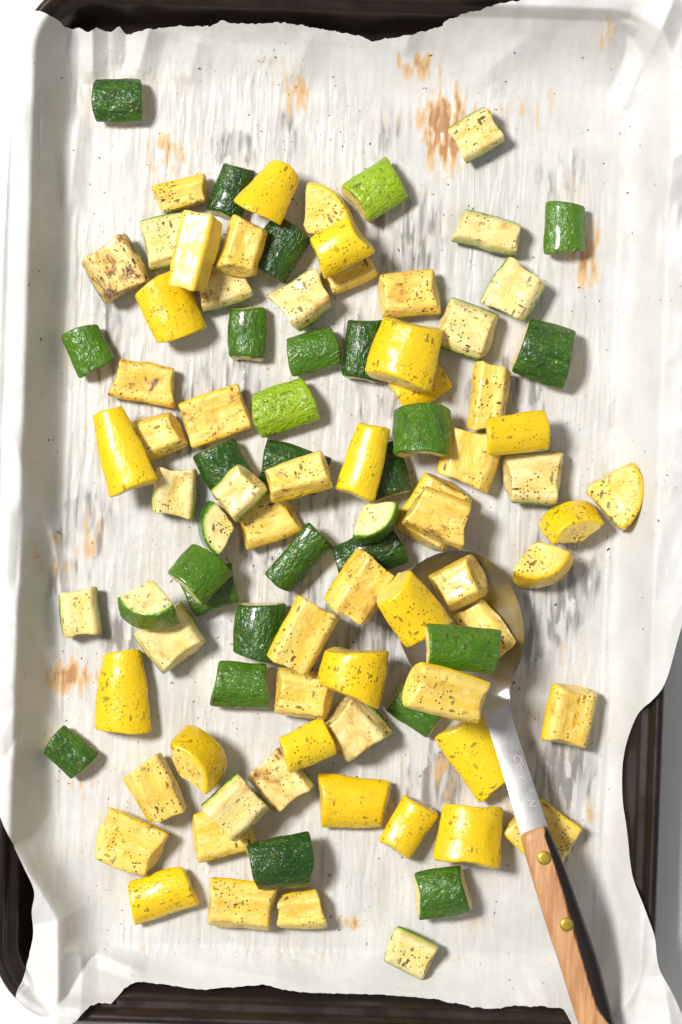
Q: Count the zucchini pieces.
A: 46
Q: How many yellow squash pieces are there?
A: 49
